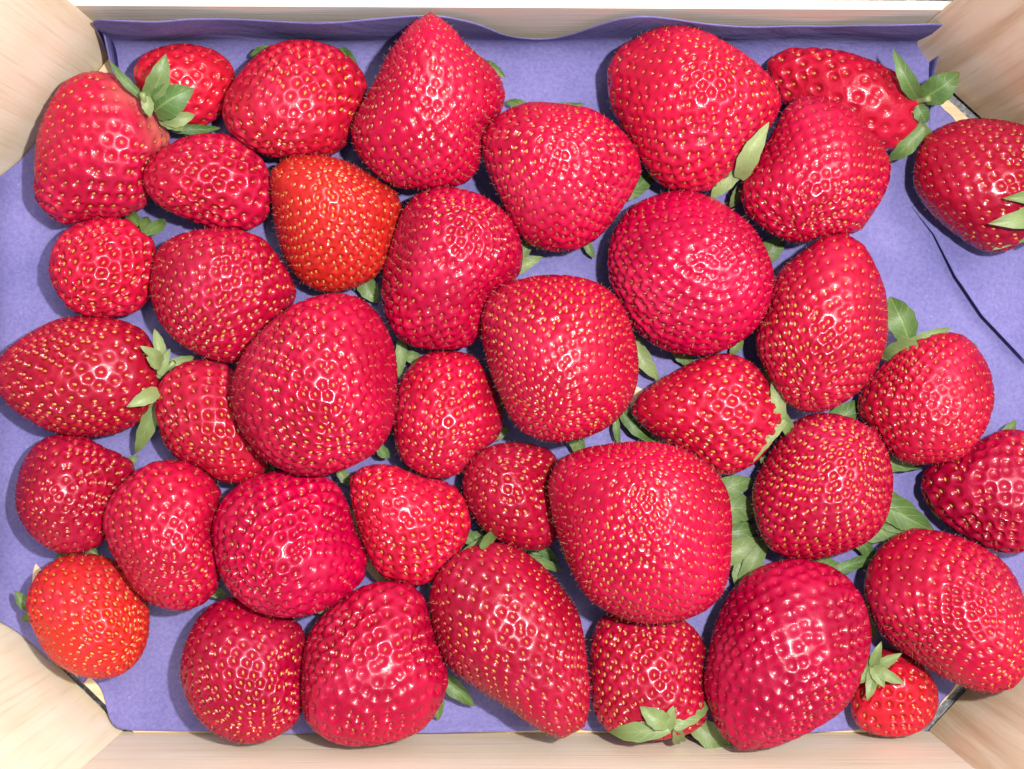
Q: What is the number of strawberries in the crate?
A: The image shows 39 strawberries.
